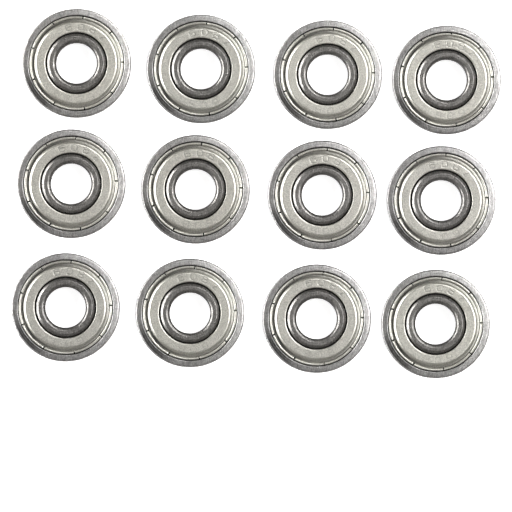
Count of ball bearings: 12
